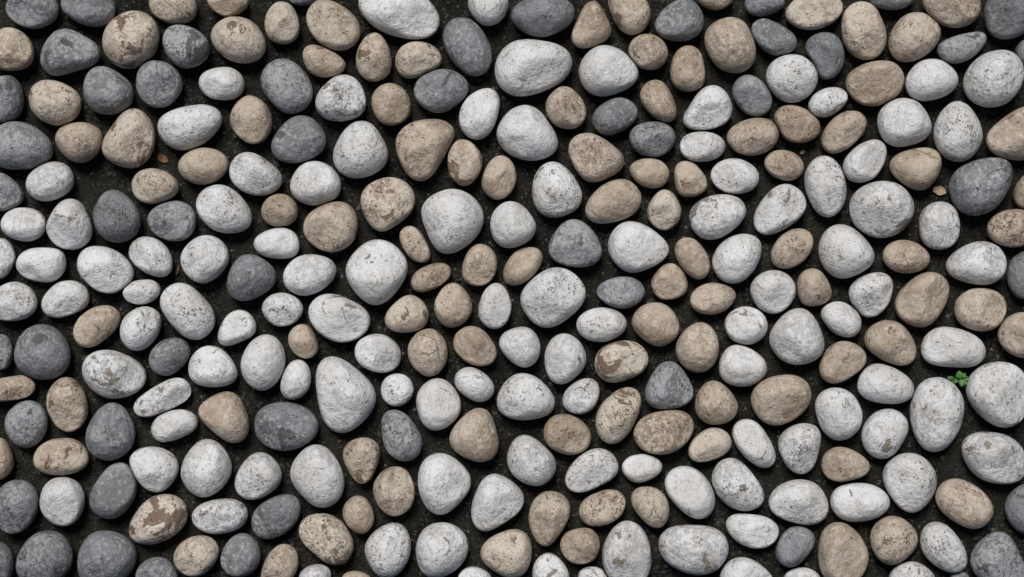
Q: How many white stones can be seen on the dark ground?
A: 116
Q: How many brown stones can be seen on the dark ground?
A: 102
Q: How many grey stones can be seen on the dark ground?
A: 53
